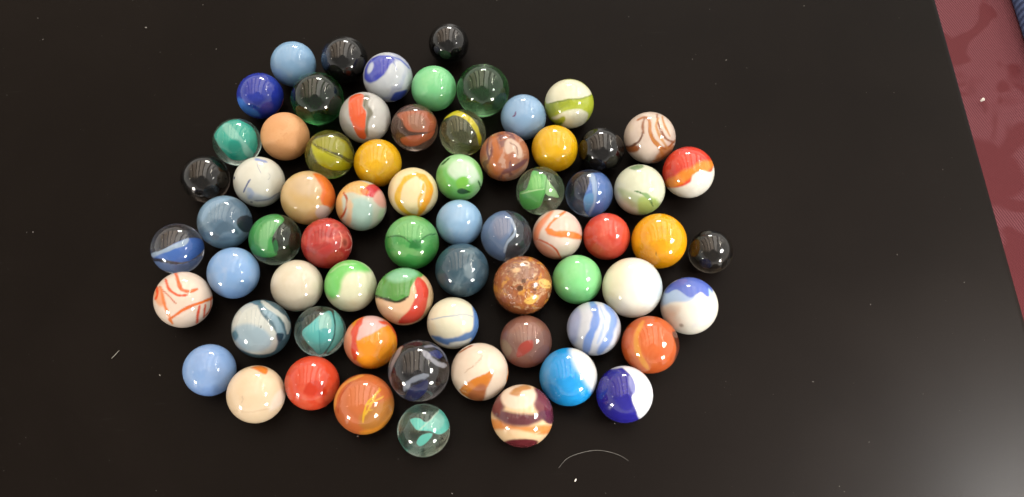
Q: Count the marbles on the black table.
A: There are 69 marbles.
